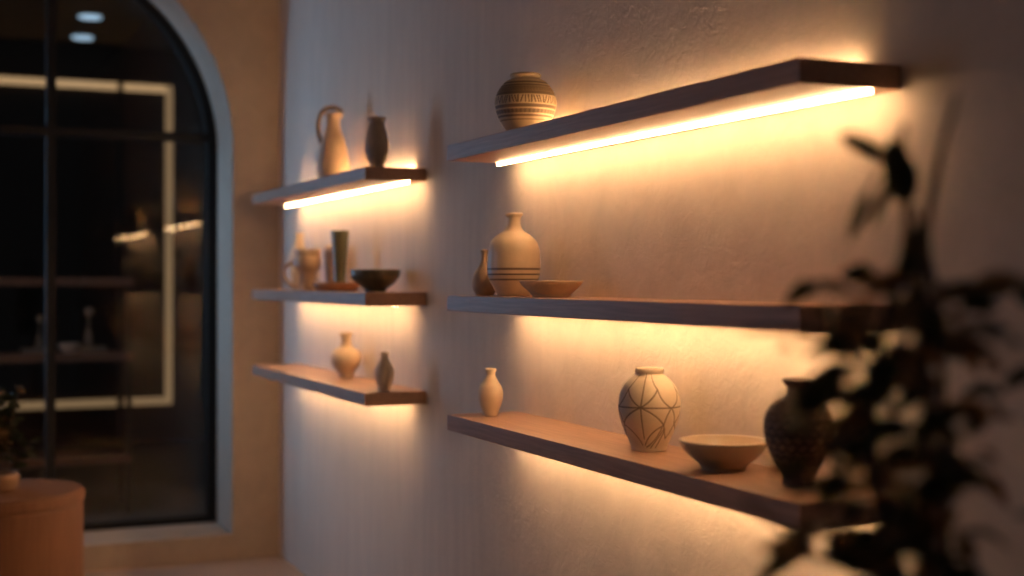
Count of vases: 11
